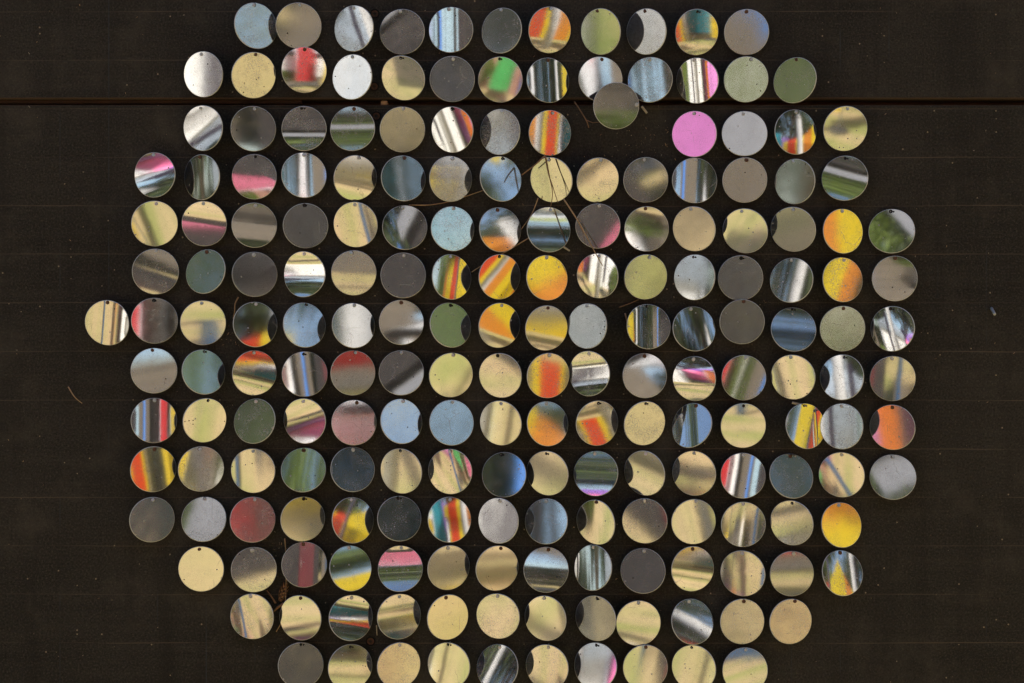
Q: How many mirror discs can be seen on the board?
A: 200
